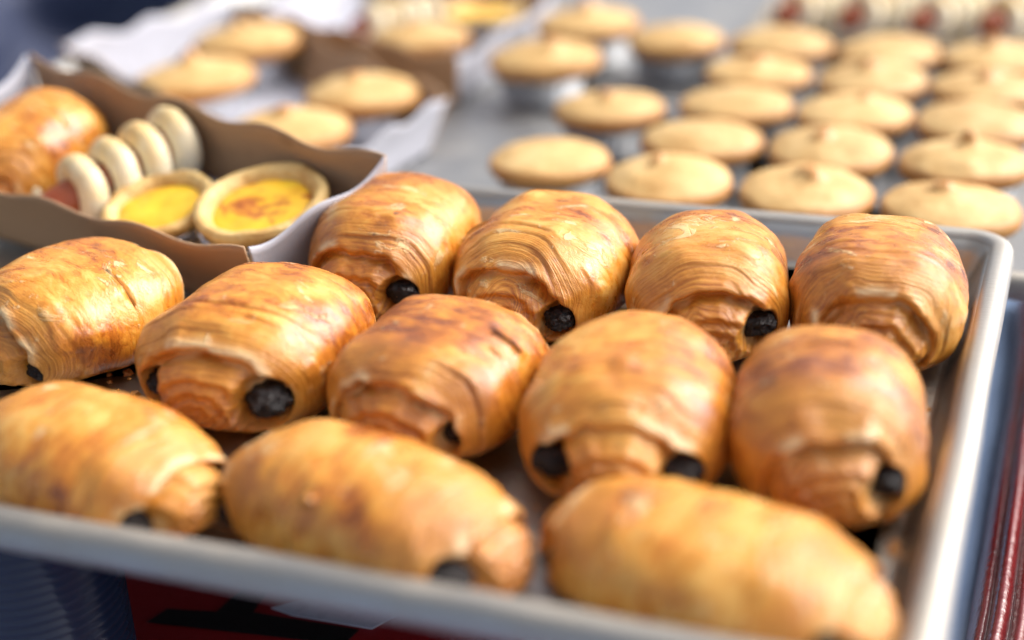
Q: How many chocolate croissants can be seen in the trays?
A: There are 13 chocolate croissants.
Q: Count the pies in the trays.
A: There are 25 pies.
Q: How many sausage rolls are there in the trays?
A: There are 6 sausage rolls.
